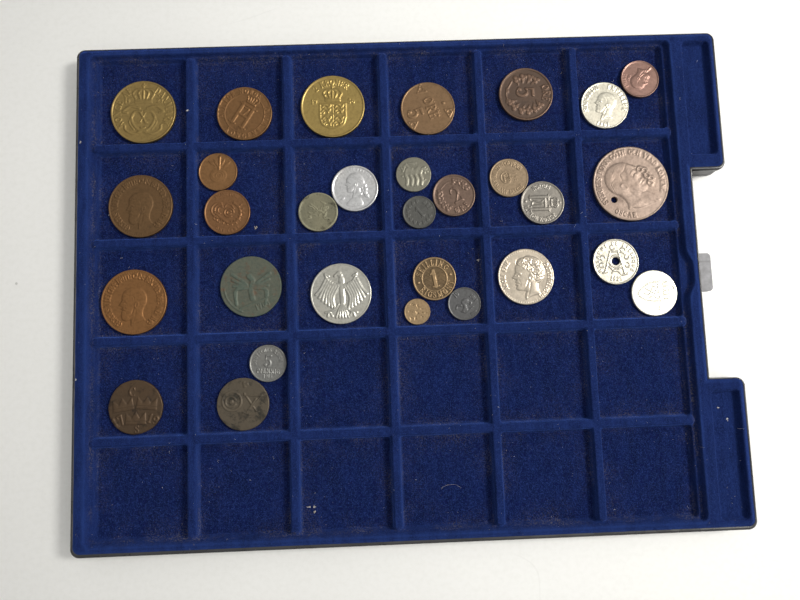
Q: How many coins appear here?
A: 30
